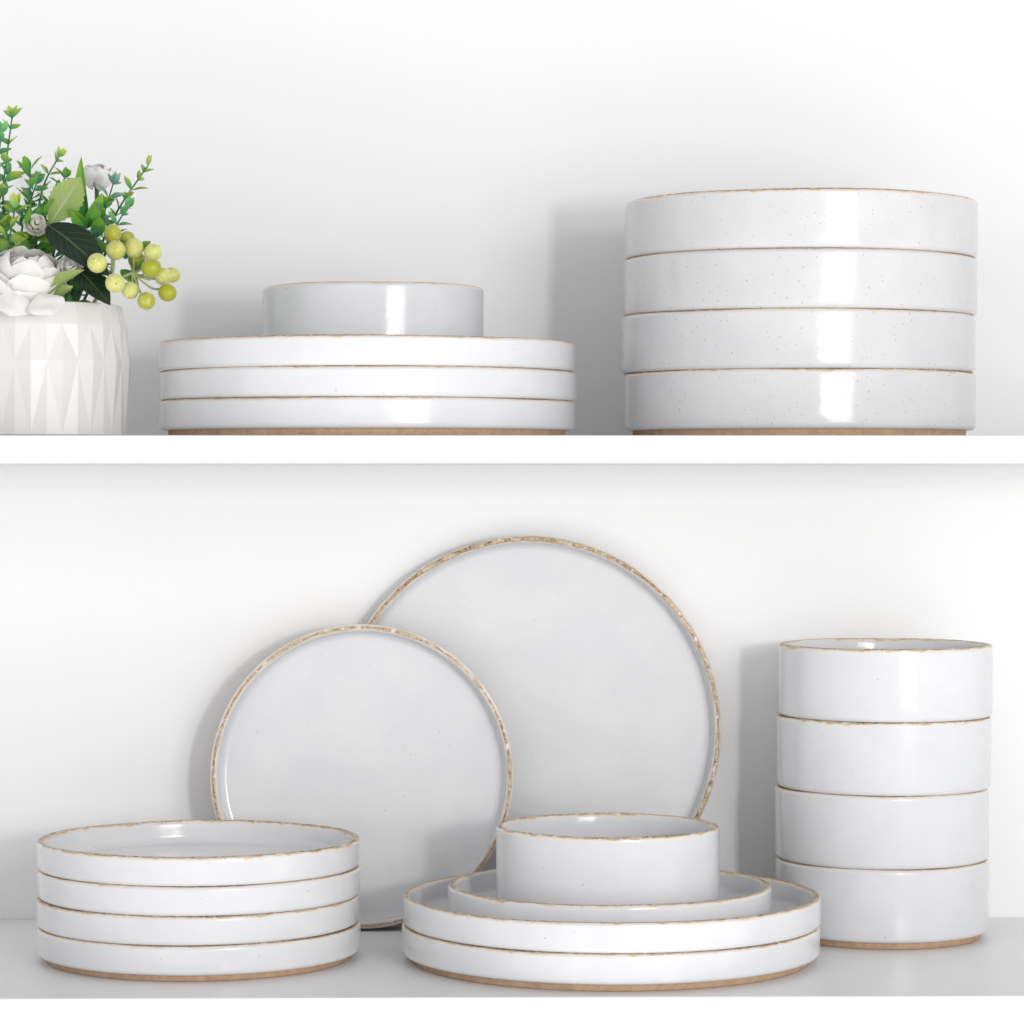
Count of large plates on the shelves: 6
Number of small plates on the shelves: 6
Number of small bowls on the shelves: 6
